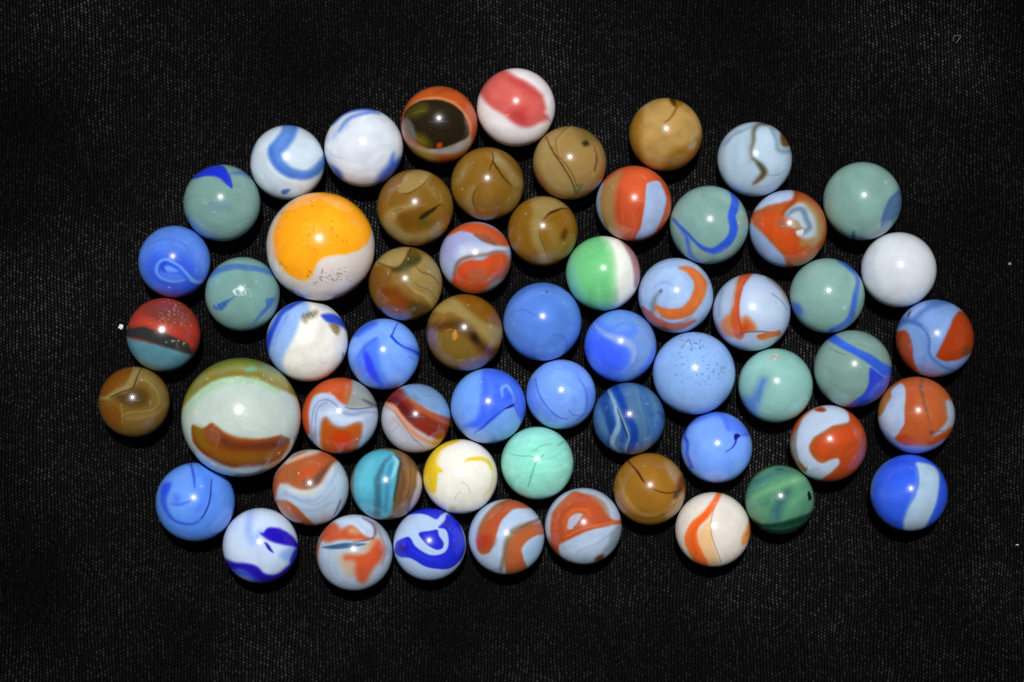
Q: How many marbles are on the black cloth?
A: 59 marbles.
